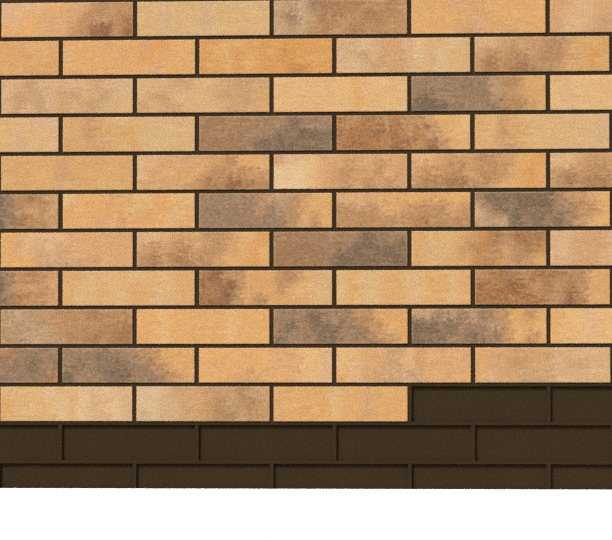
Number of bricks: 53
